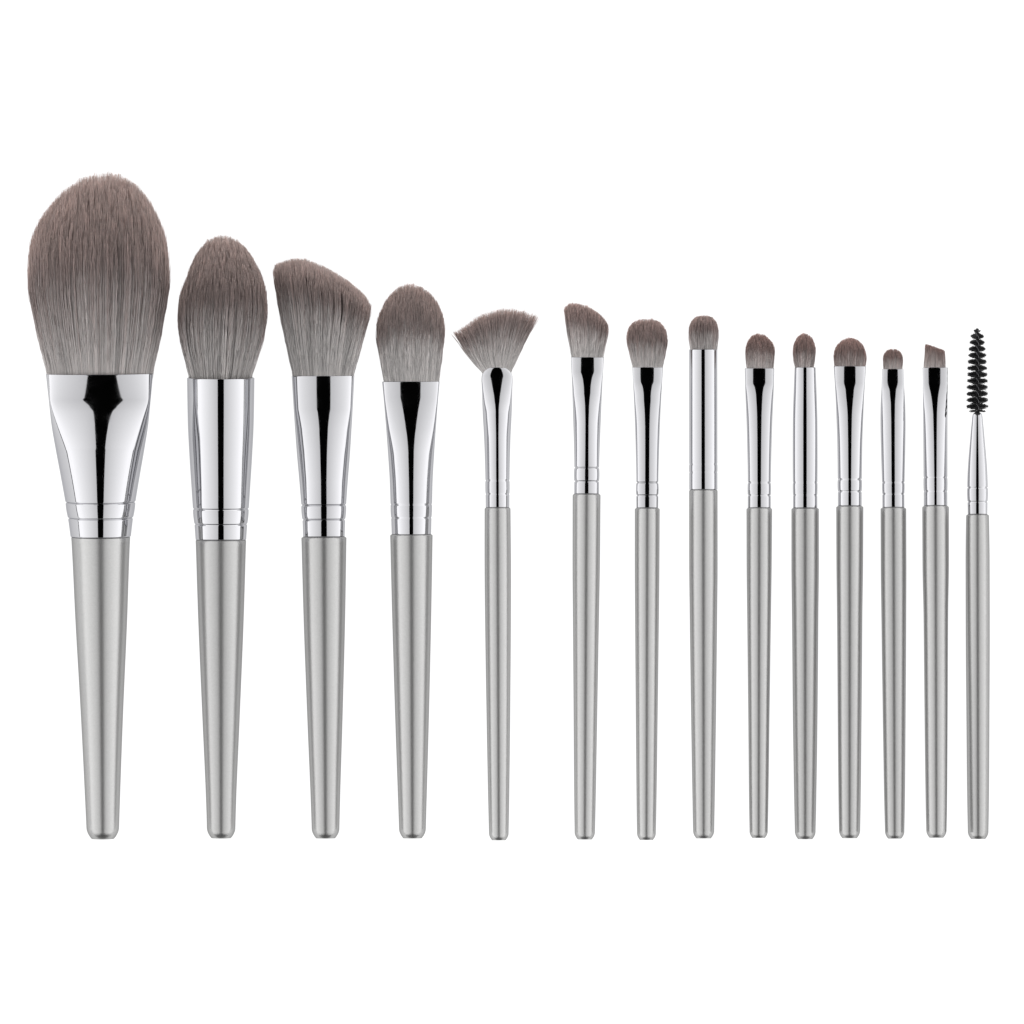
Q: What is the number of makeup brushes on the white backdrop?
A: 14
